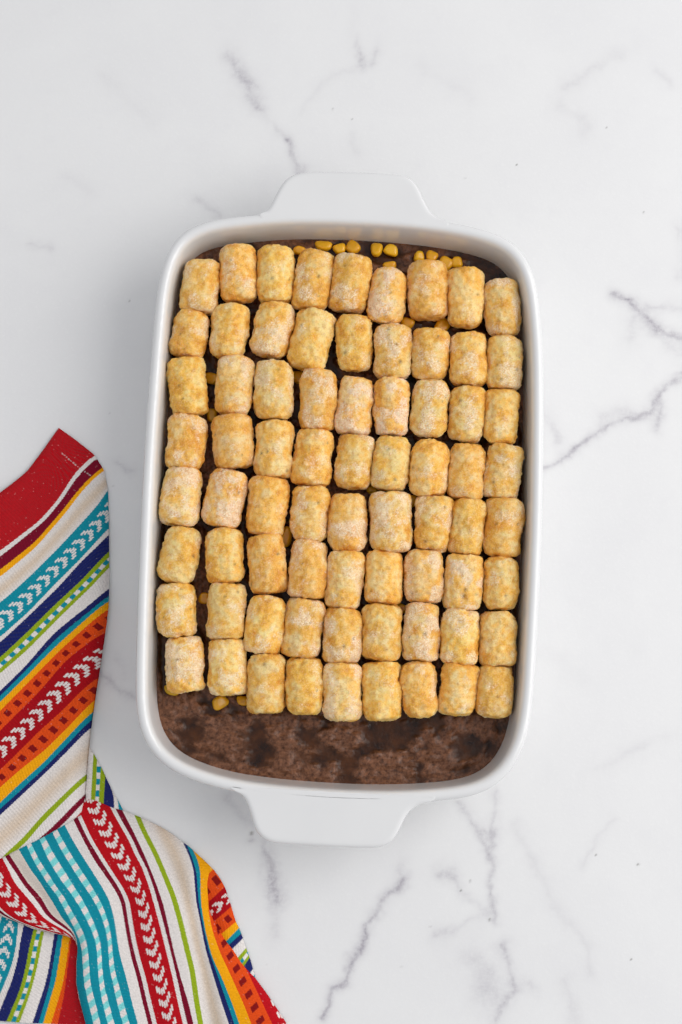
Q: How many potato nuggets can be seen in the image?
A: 72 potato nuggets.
